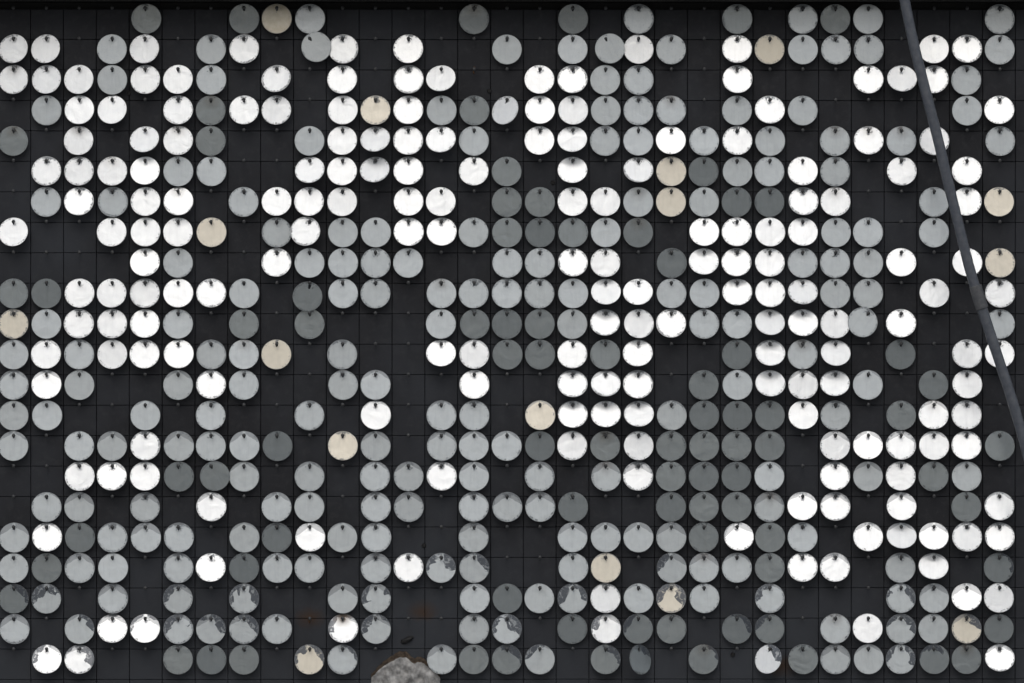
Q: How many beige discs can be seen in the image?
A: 16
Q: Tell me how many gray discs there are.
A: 200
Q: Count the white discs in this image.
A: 193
